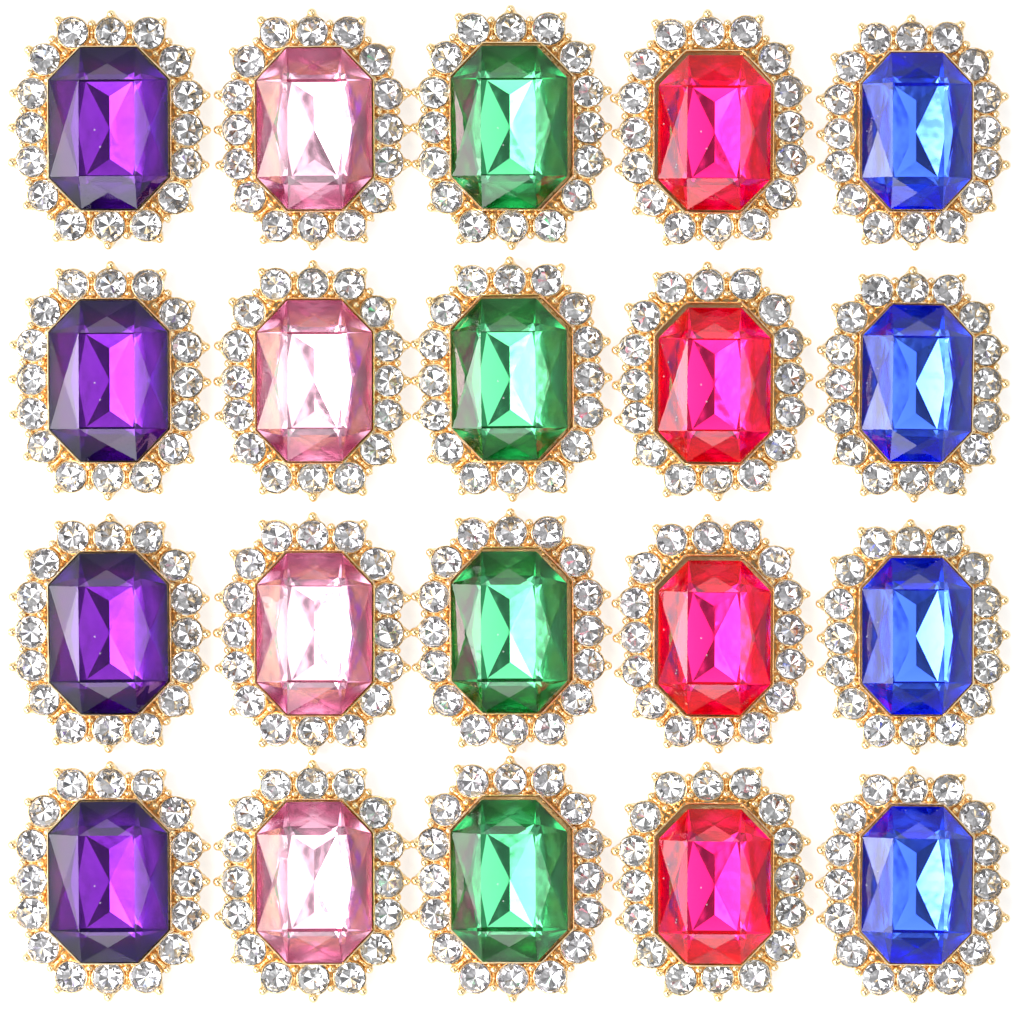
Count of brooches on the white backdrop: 20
